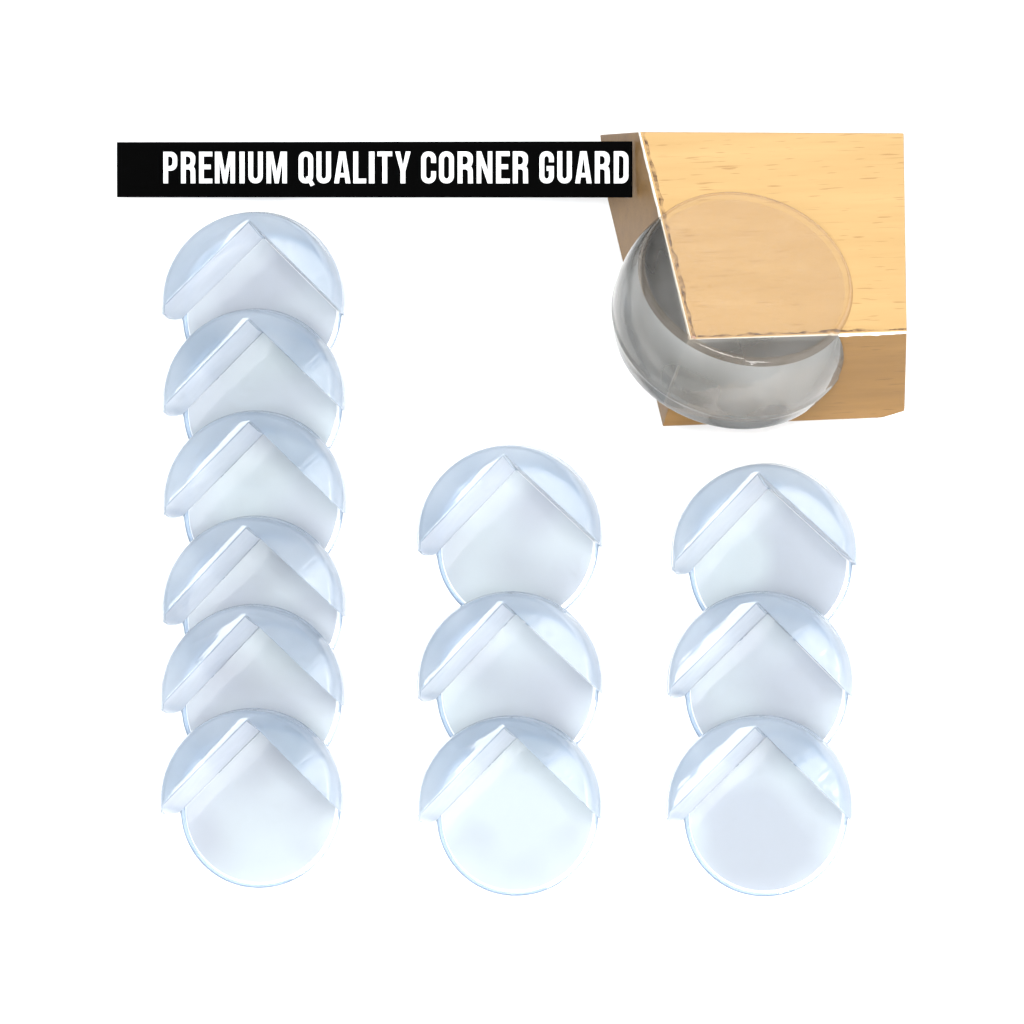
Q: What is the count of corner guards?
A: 13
